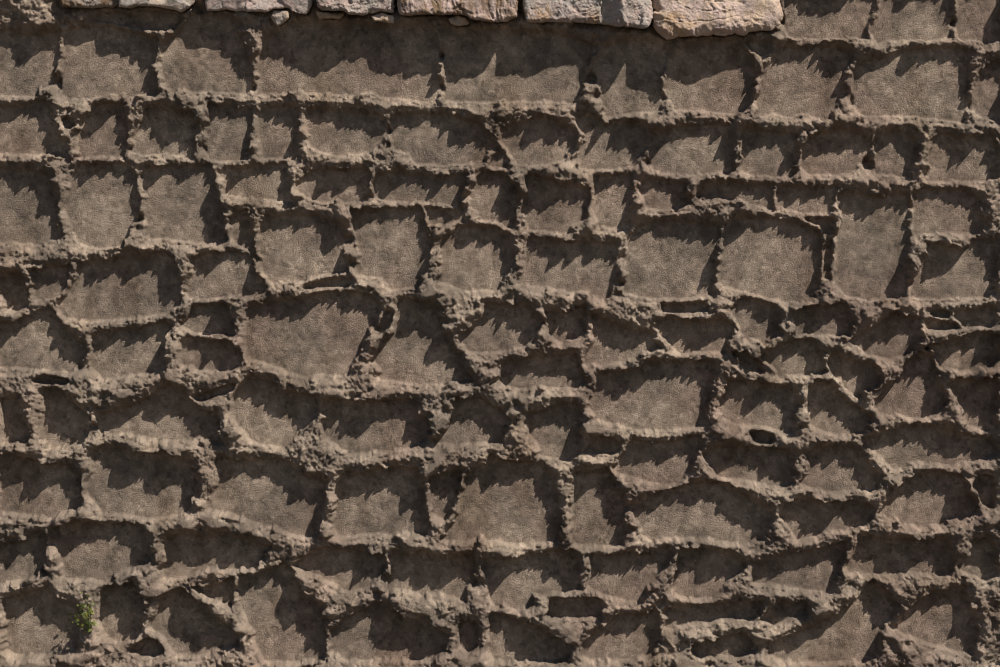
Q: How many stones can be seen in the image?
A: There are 11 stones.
